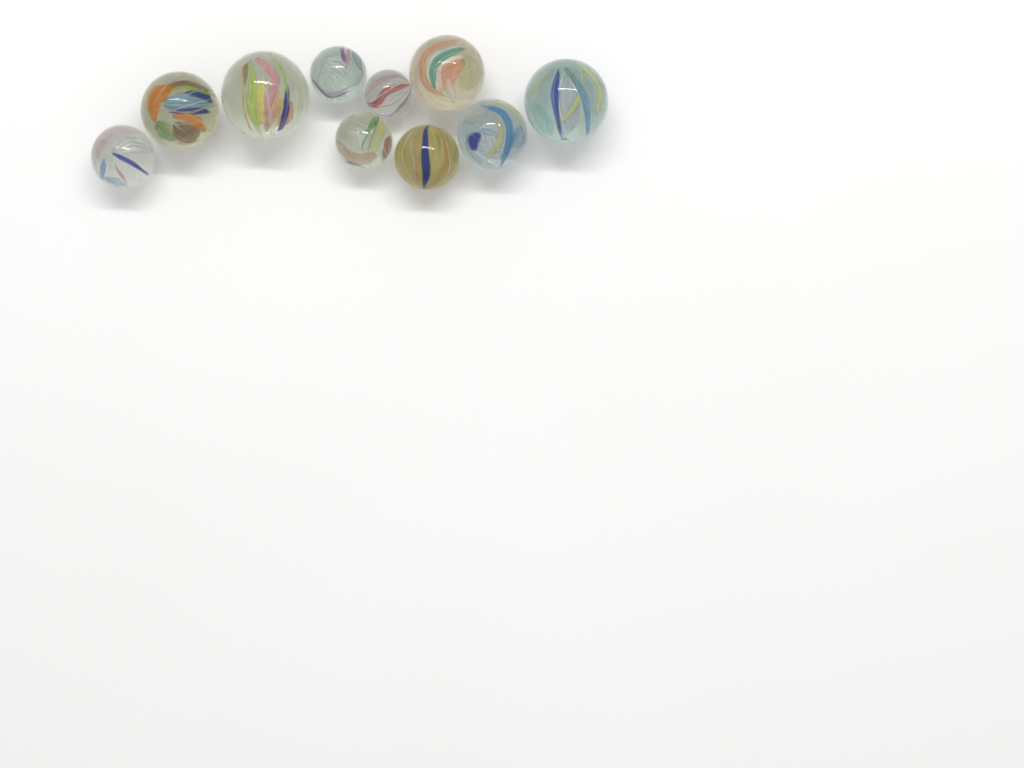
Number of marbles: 10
